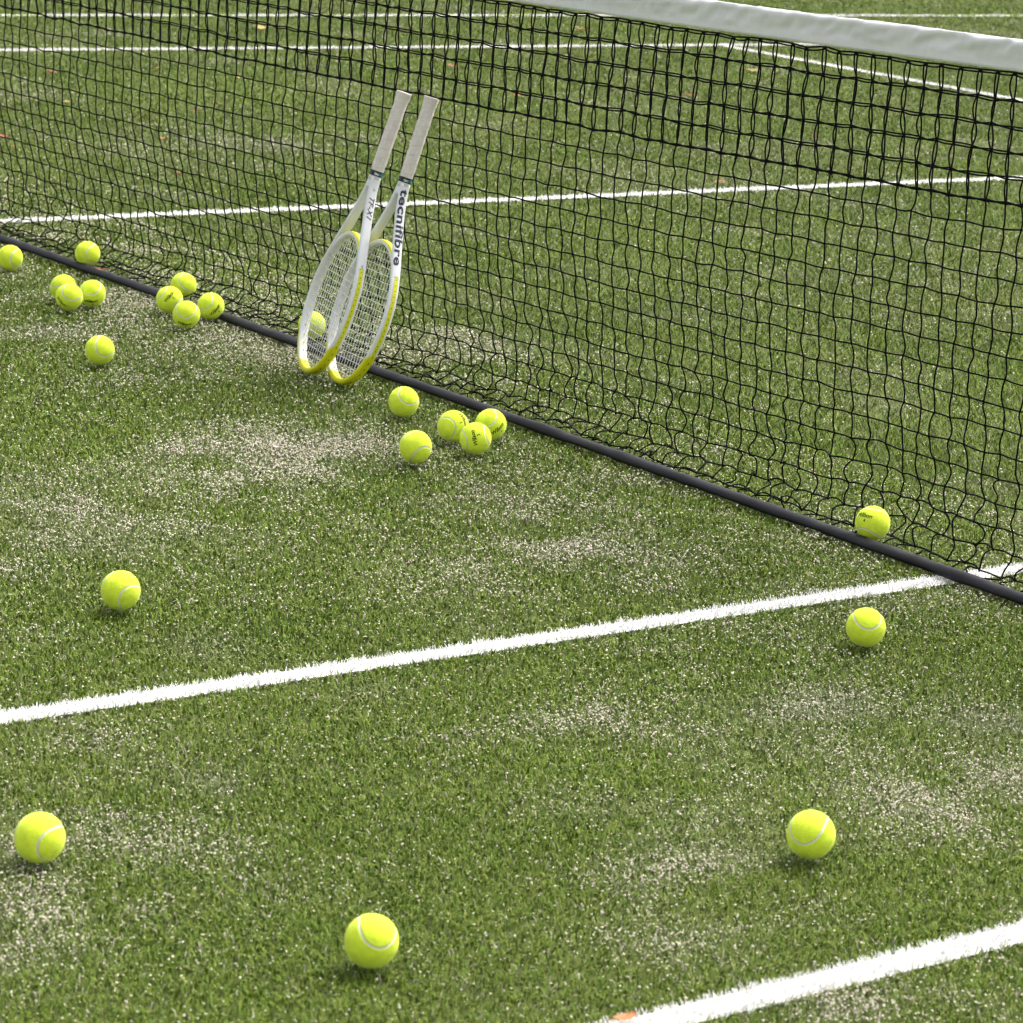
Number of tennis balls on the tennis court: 22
